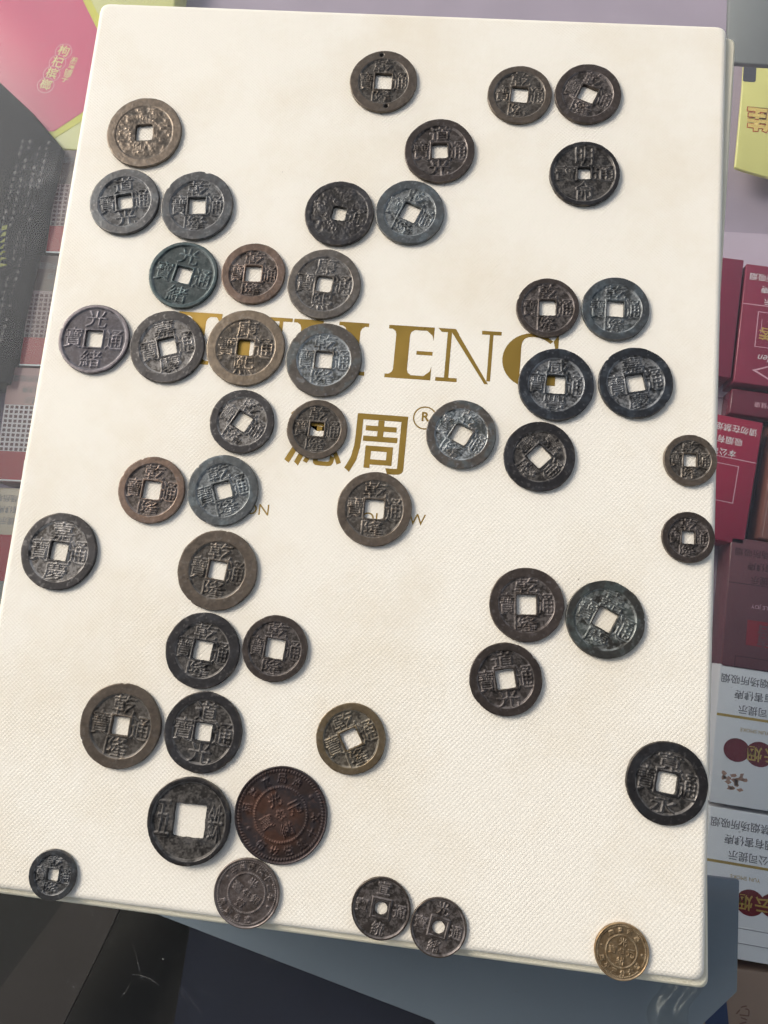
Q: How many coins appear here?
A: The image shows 48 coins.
